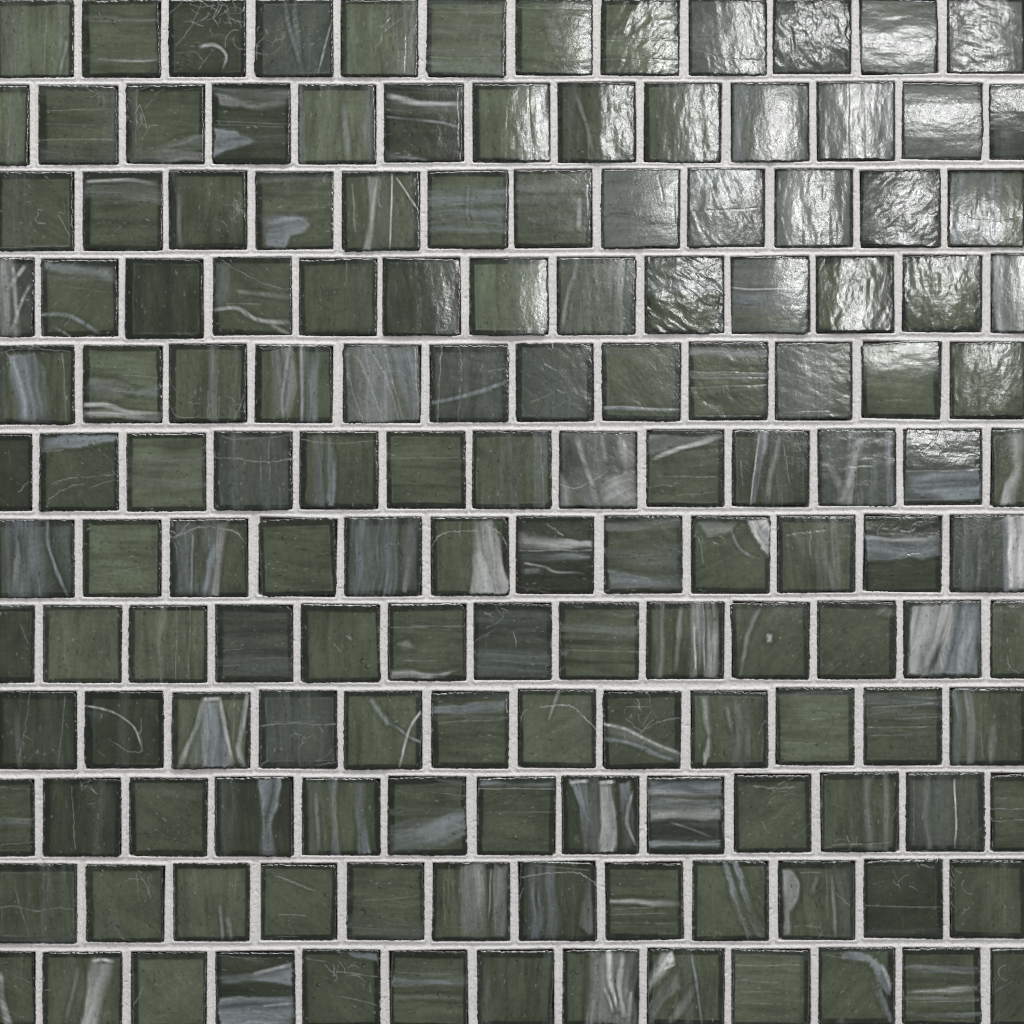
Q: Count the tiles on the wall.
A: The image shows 150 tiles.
